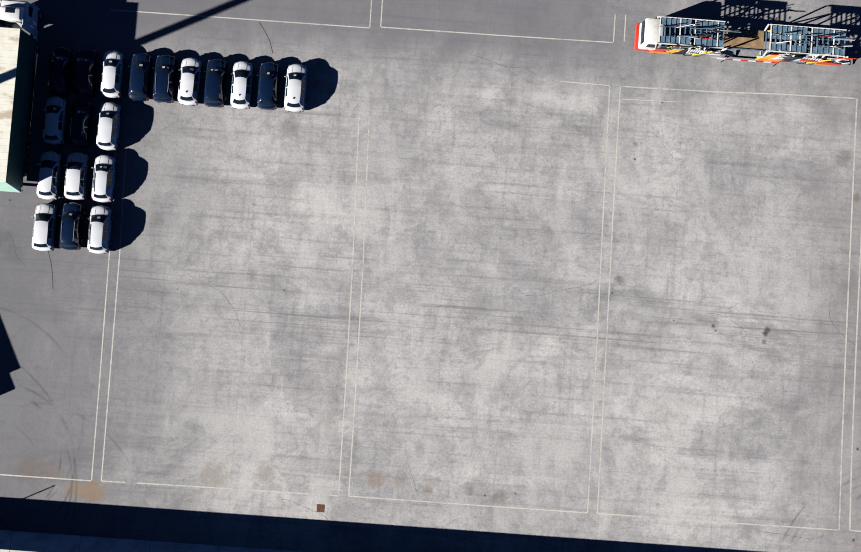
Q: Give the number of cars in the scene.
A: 19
